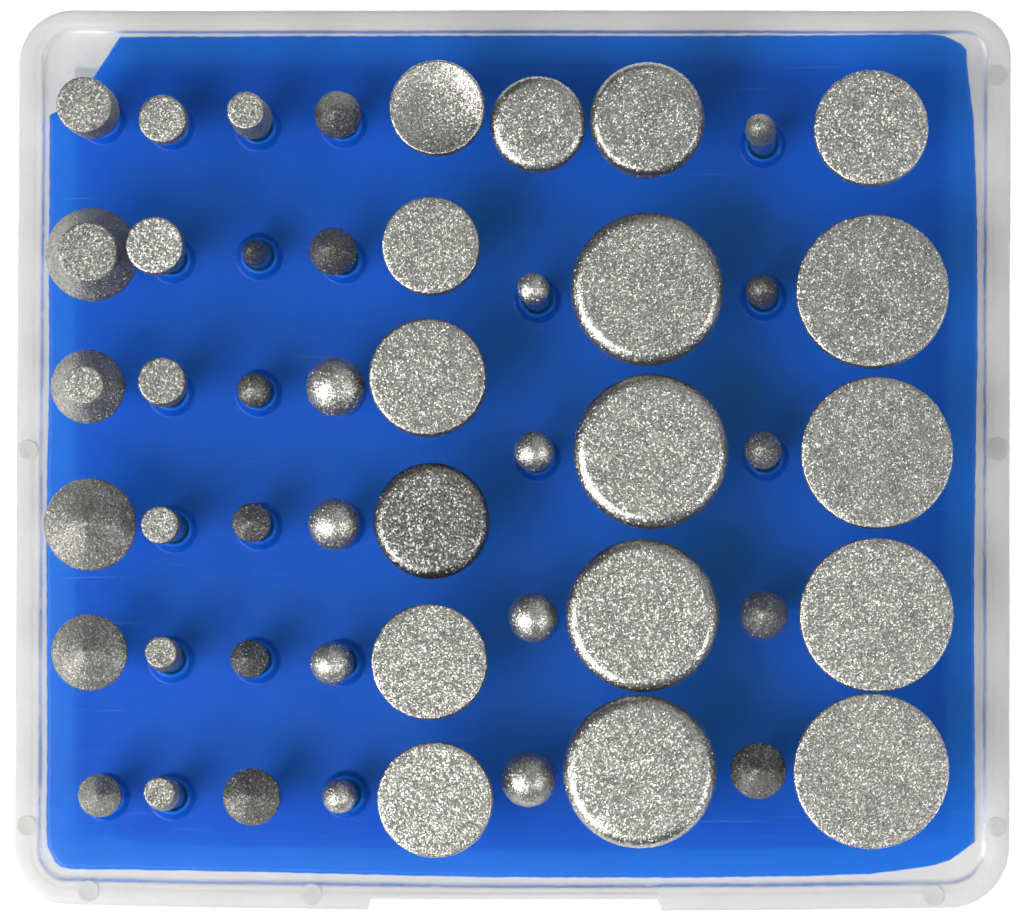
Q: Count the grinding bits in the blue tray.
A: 50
